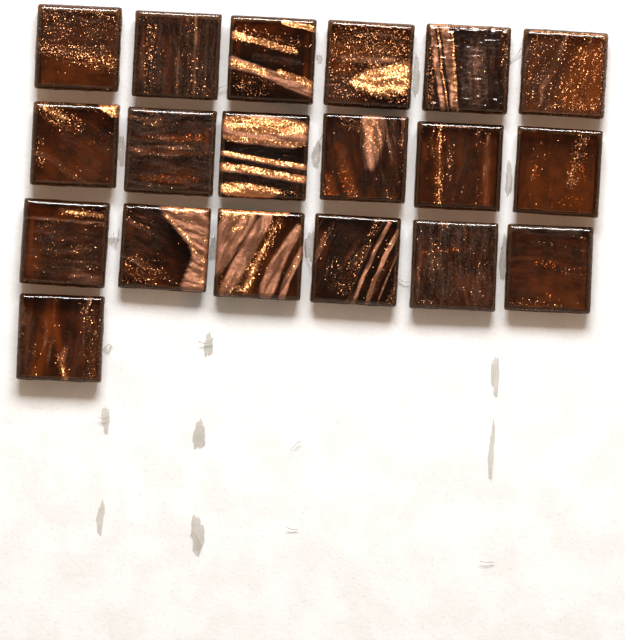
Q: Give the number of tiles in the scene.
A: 19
